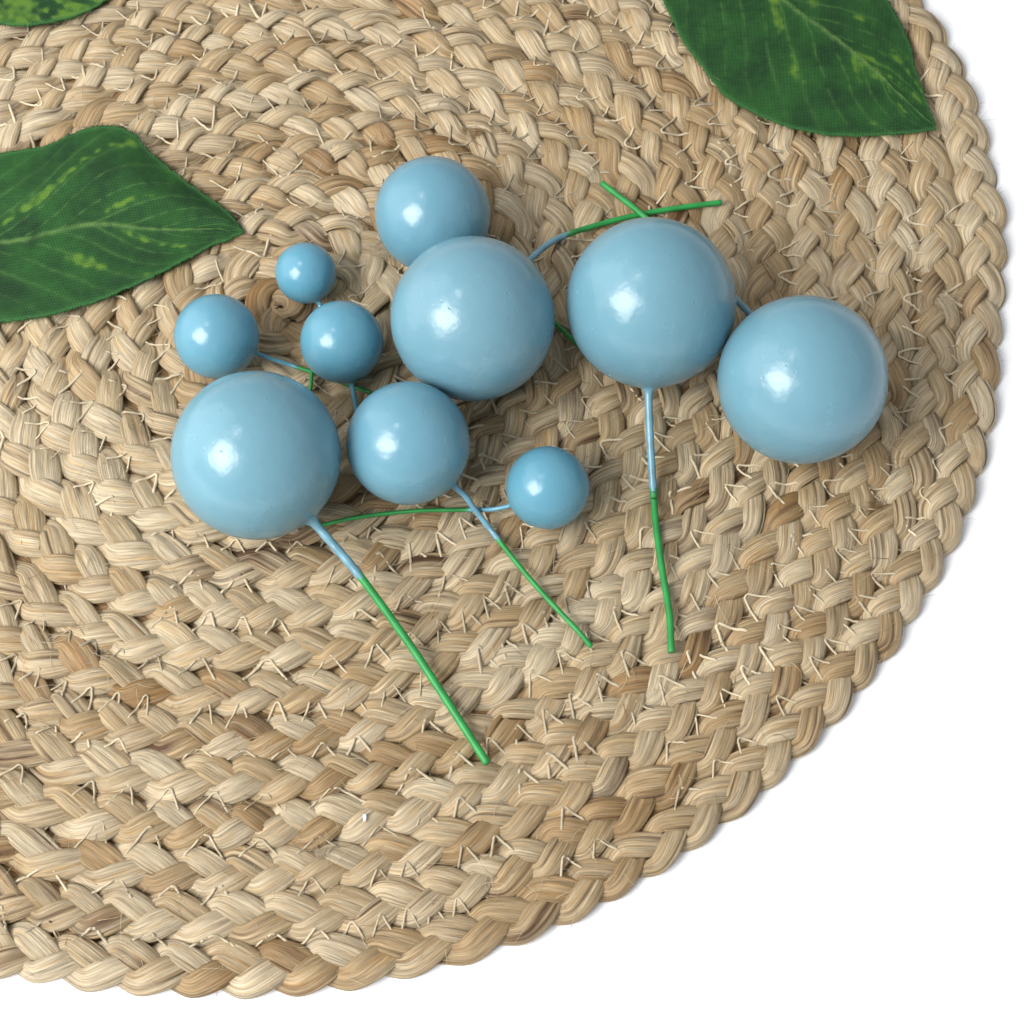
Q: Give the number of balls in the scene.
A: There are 10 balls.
